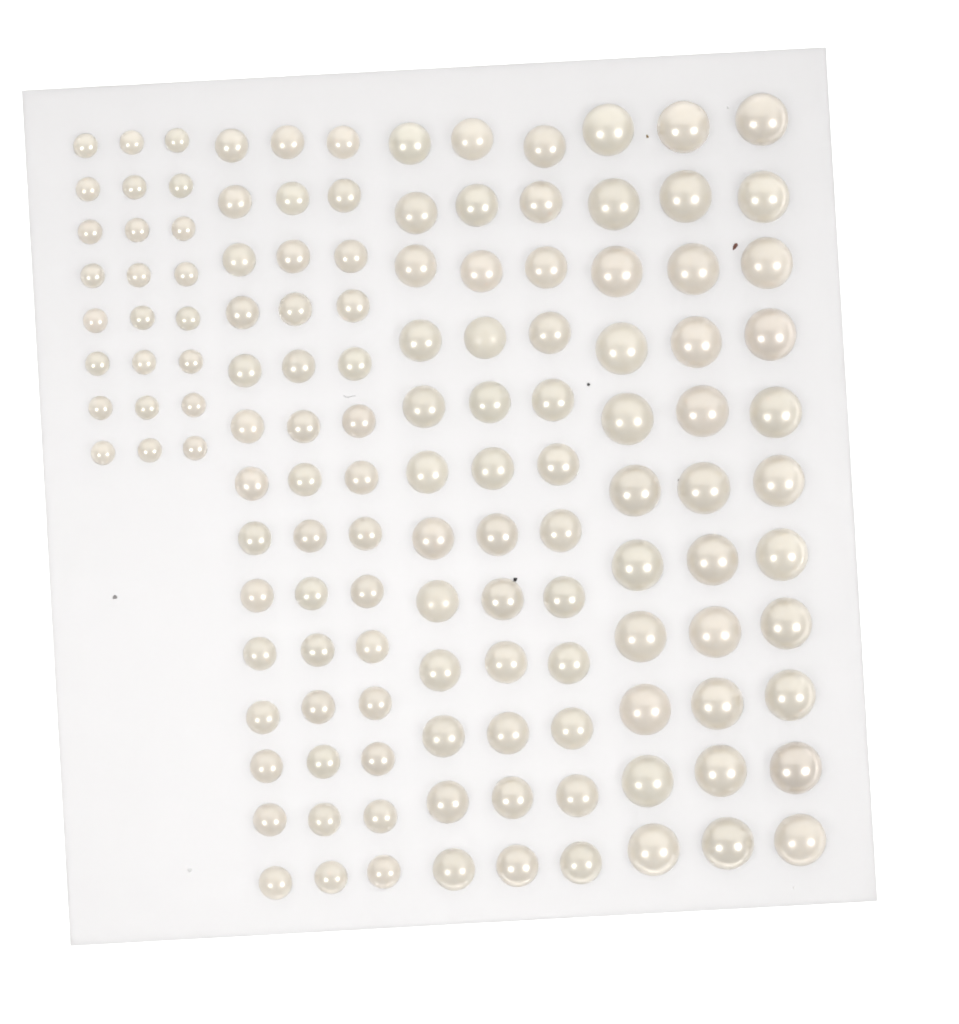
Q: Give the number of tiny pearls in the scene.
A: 24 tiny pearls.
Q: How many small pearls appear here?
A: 42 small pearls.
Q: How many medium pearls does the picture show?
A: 36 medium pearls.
